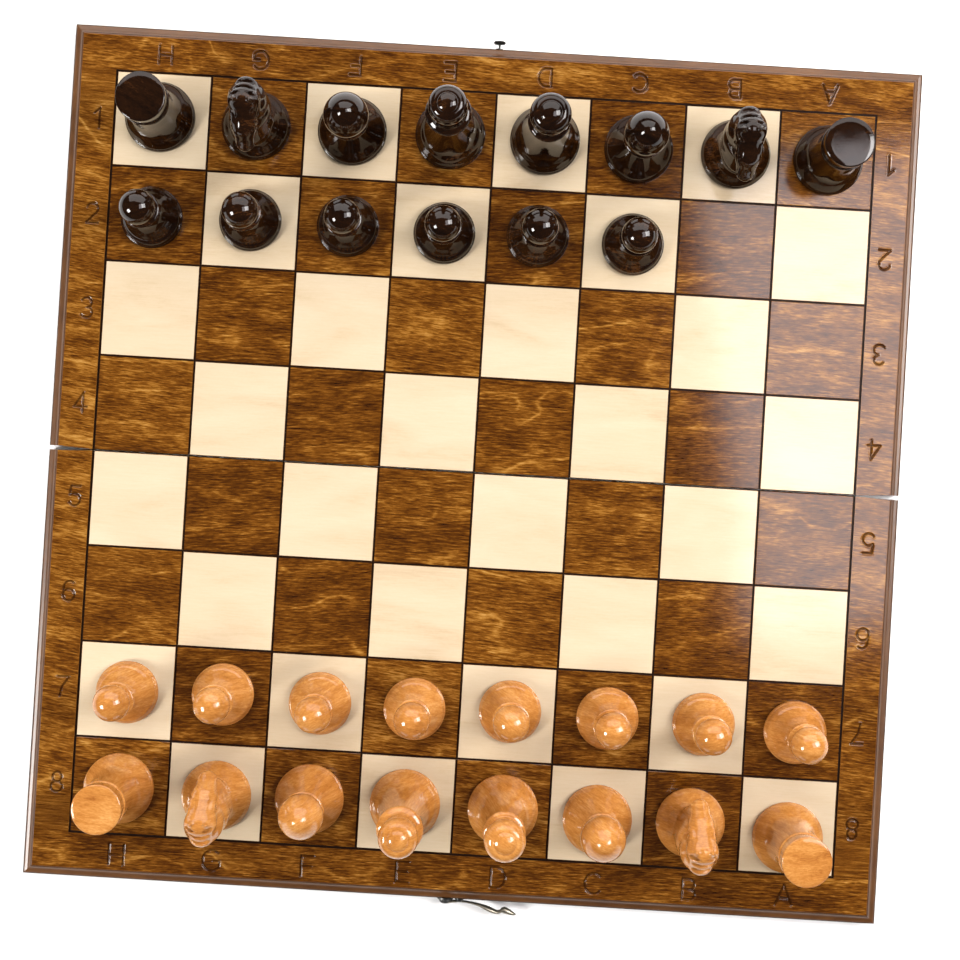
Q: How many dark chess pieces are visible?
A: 14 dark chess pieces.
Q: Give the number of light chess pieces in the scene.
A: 16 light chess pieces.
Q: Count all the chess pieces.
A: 30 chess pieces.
